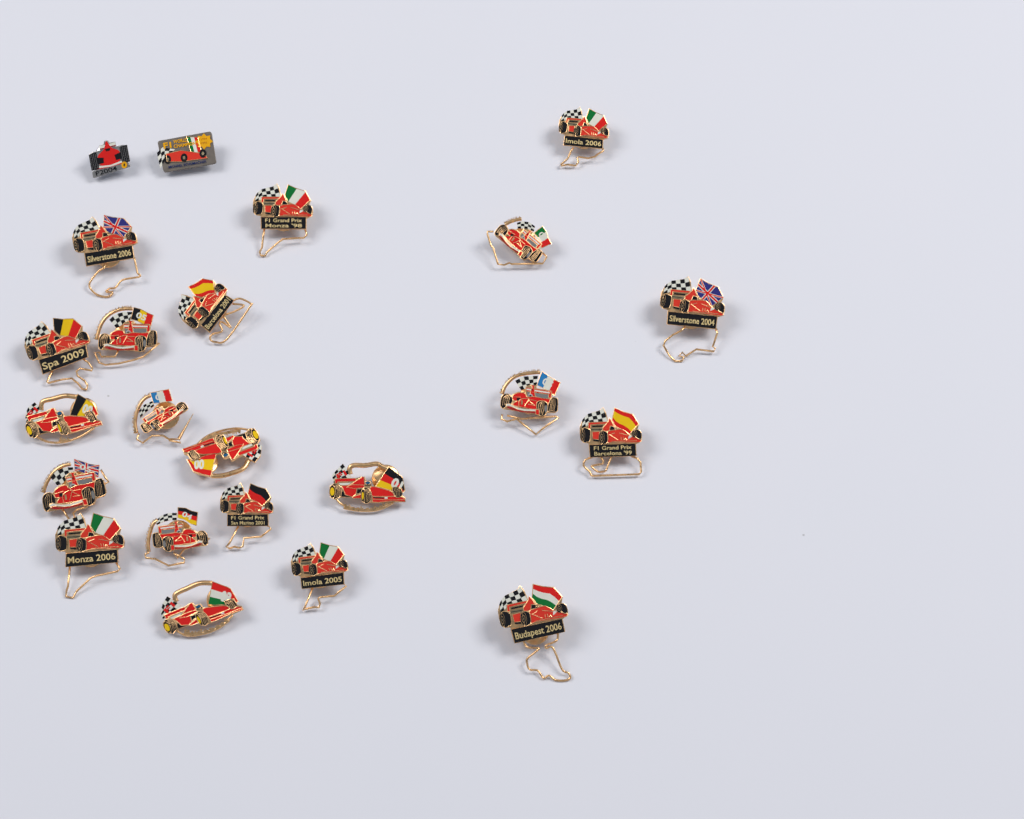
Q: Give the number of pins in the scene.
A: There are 23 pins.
